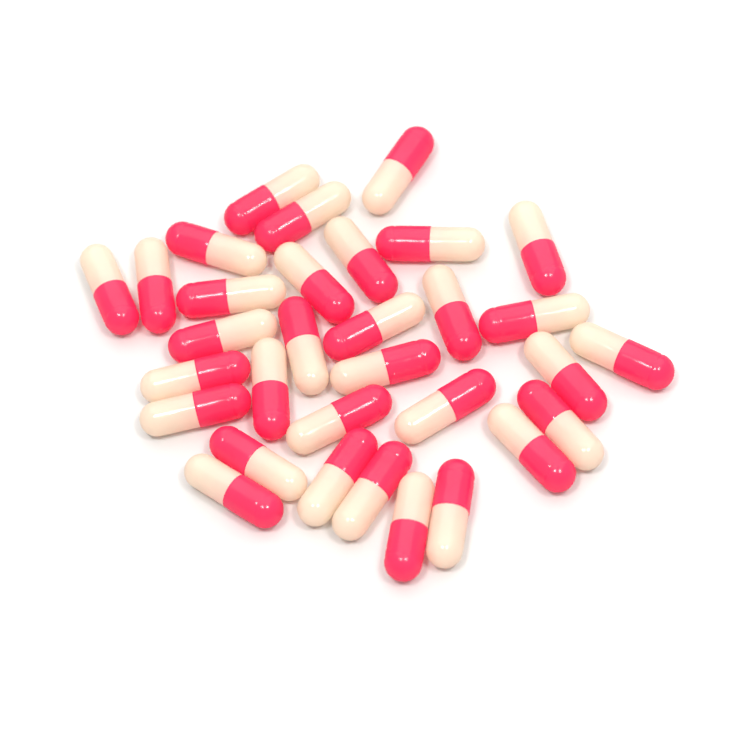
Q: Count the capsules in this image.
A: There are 32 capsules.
